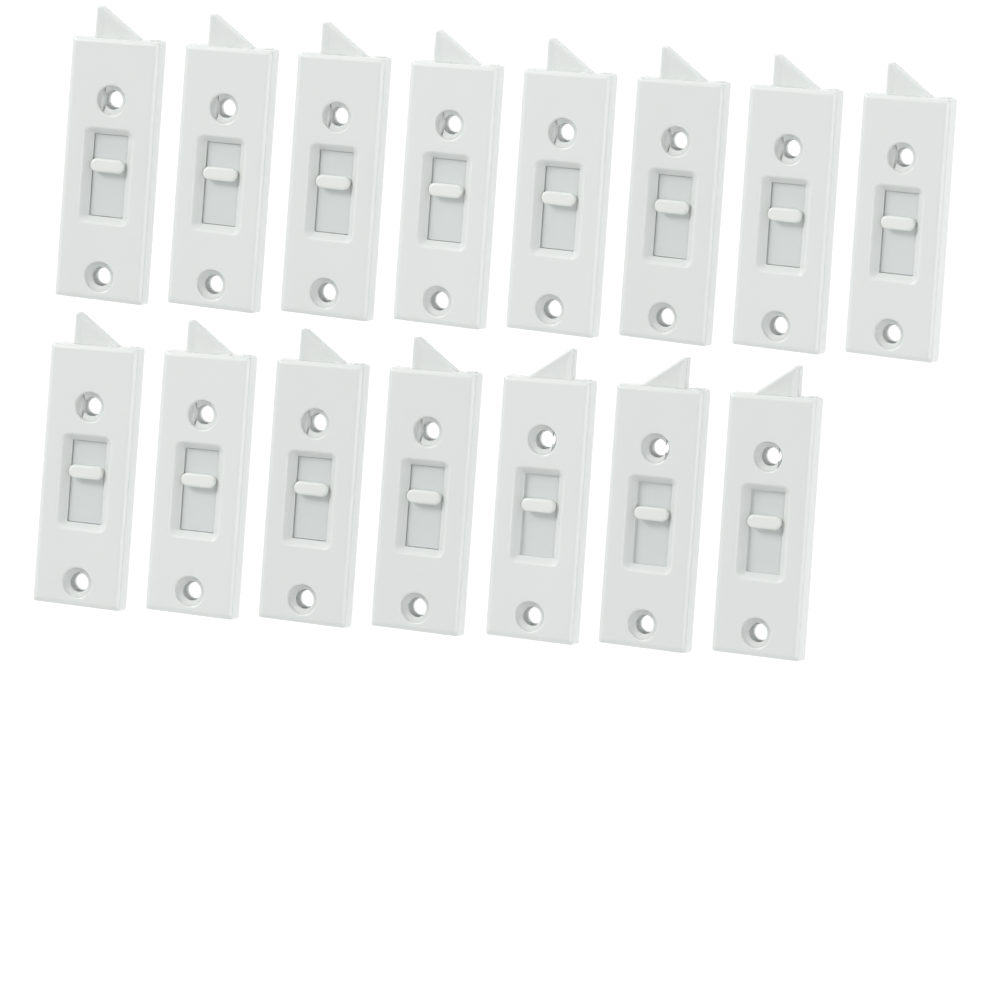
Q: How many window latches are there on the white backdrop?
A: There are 15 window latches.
